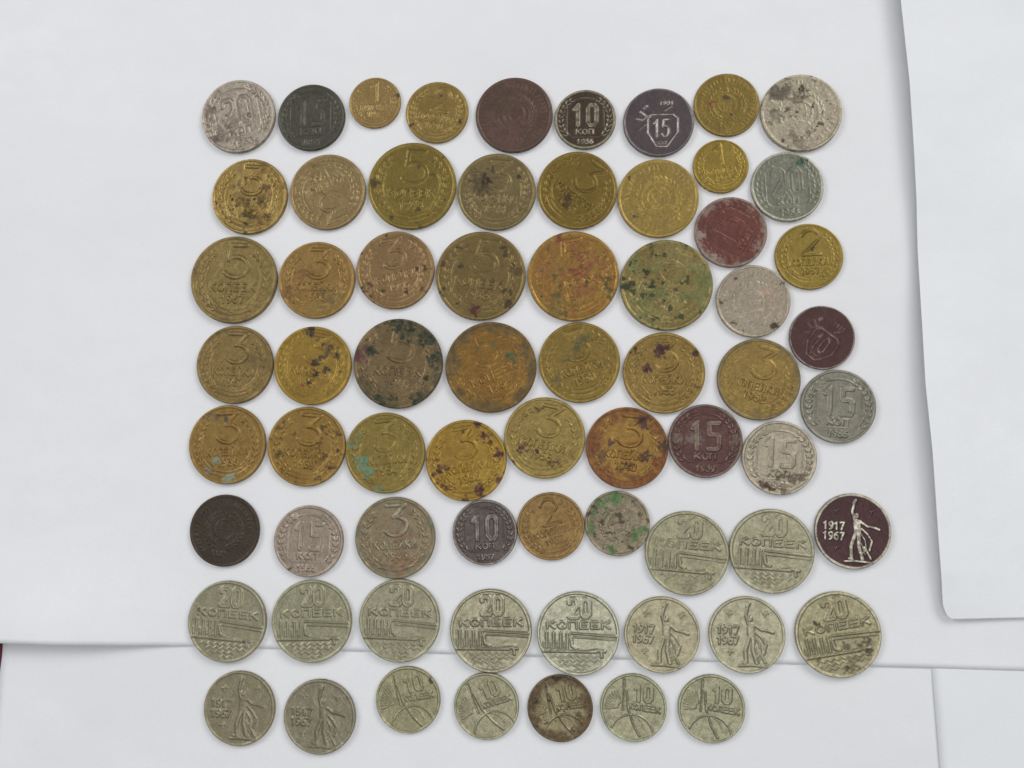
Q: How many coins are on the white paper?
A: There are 67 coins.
